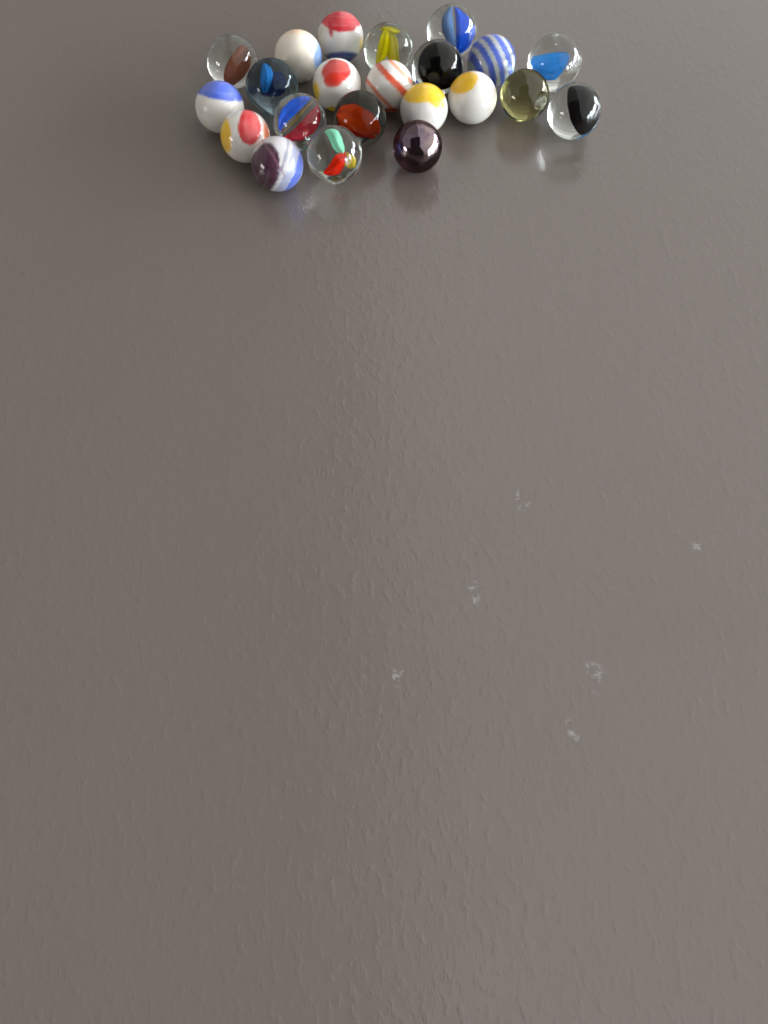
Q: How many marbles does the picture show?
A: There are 22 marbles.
